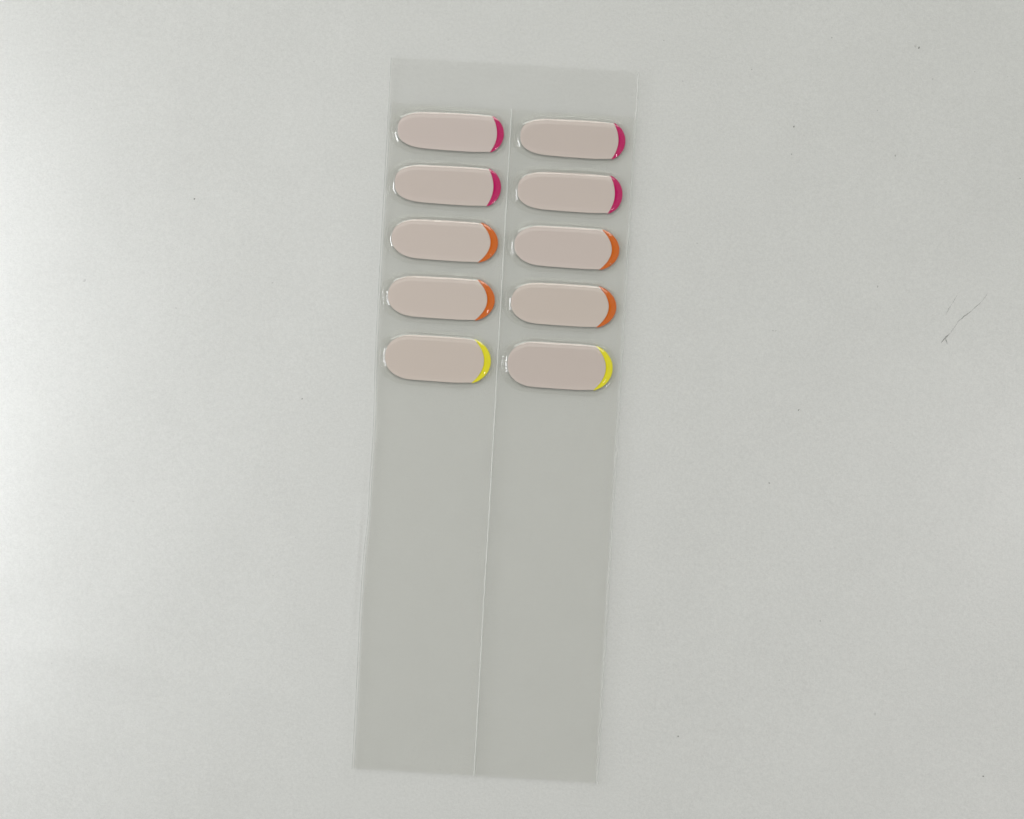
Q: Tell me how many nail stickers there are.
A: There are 10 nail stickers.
